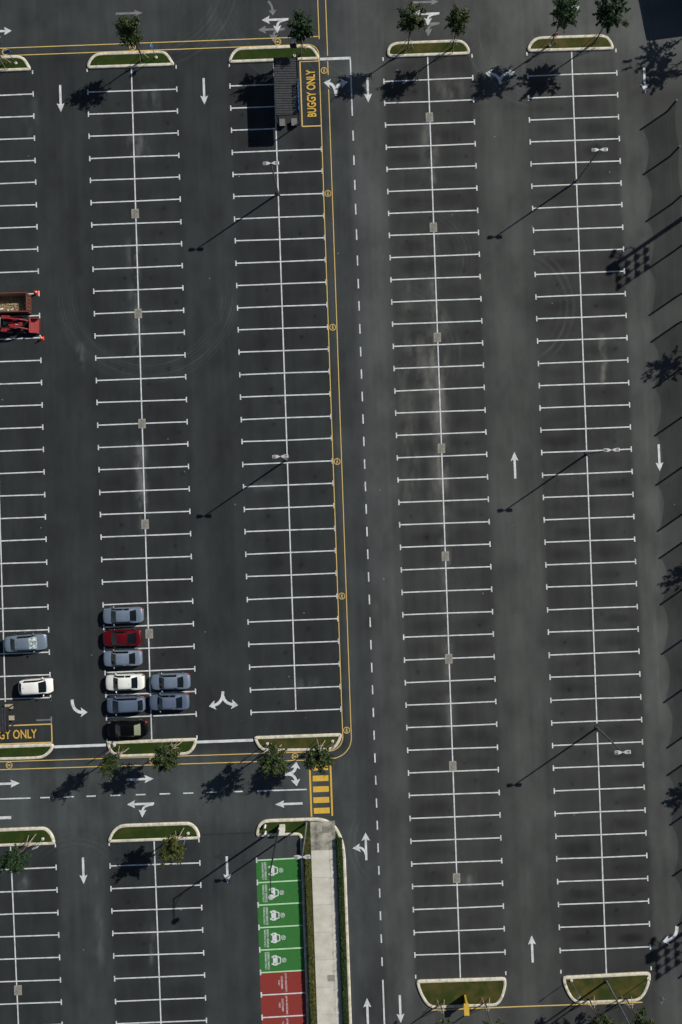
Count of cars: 10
